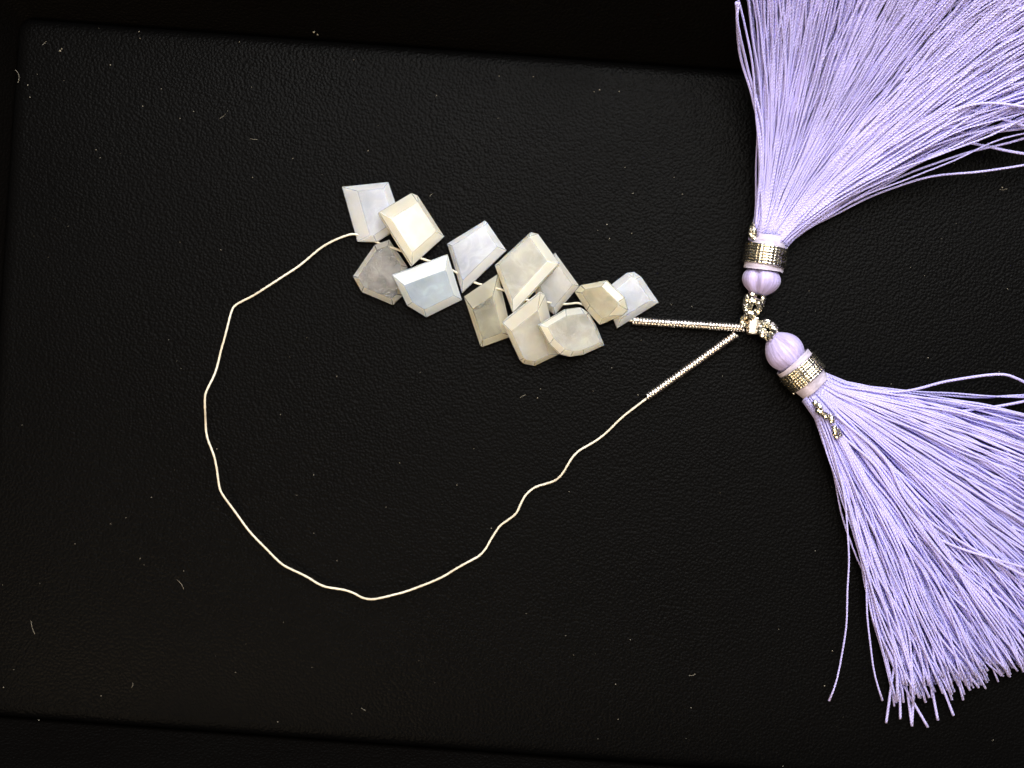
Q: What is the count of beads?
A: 12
